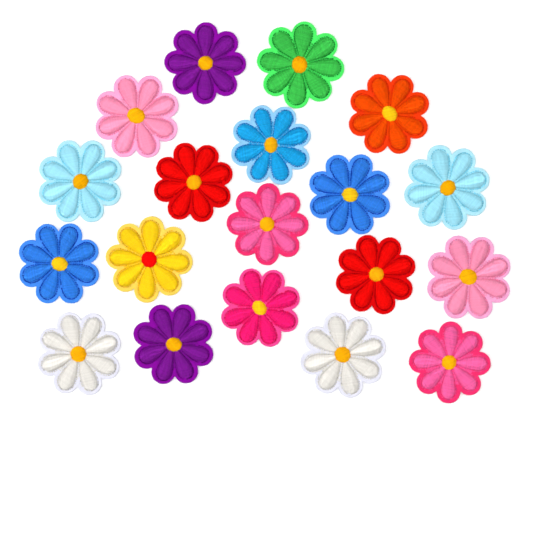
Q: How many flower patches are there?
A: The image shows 19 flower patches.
